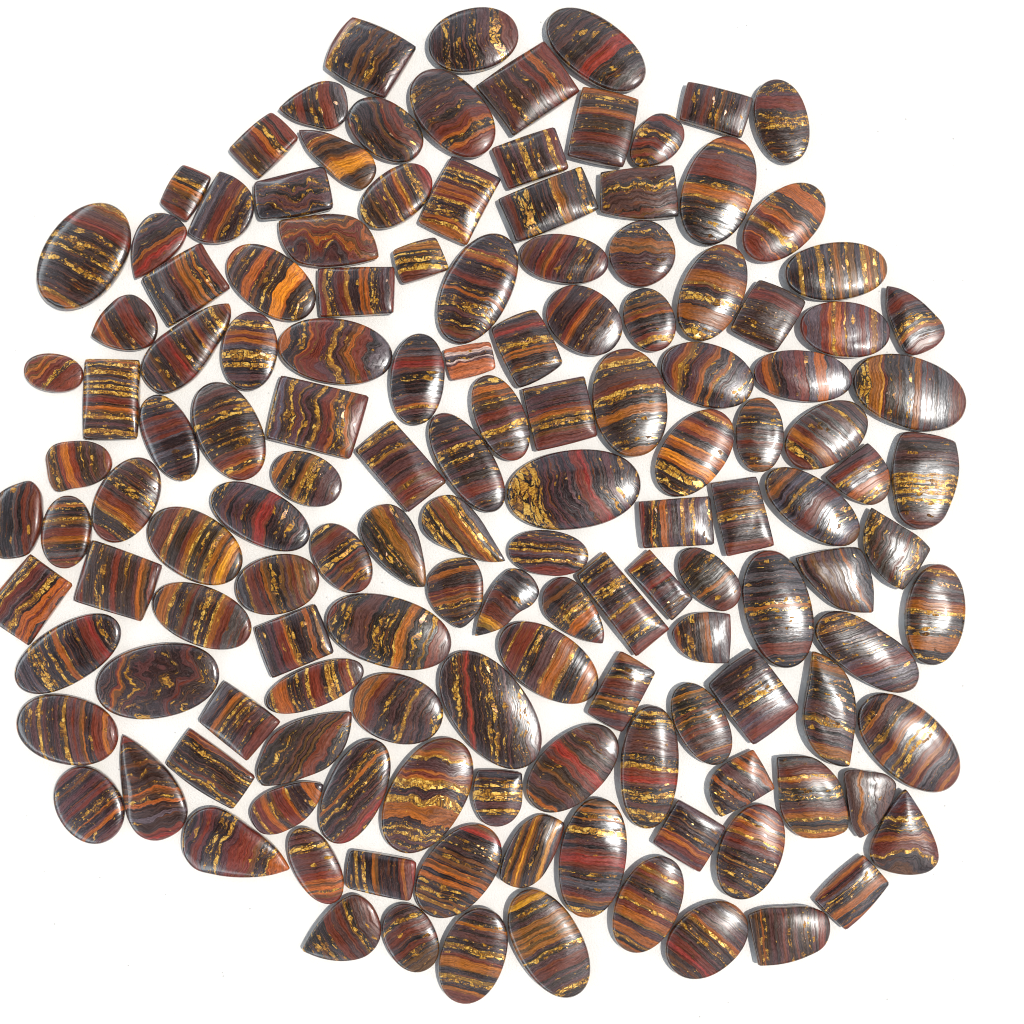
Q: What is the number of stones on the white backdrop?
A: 141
